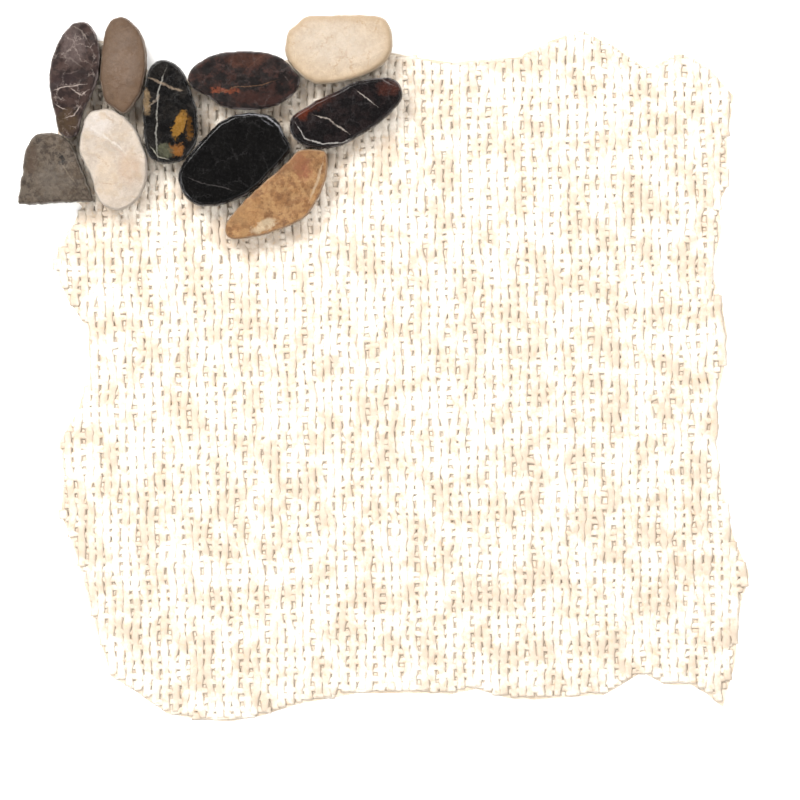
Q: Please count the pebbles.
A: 10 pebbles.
